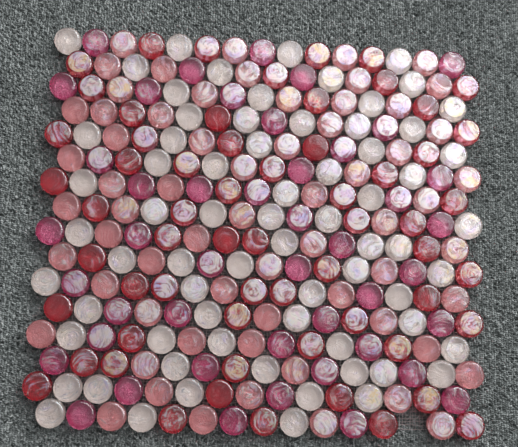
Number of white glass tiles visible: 69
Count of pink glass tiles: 64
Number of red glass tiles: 61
